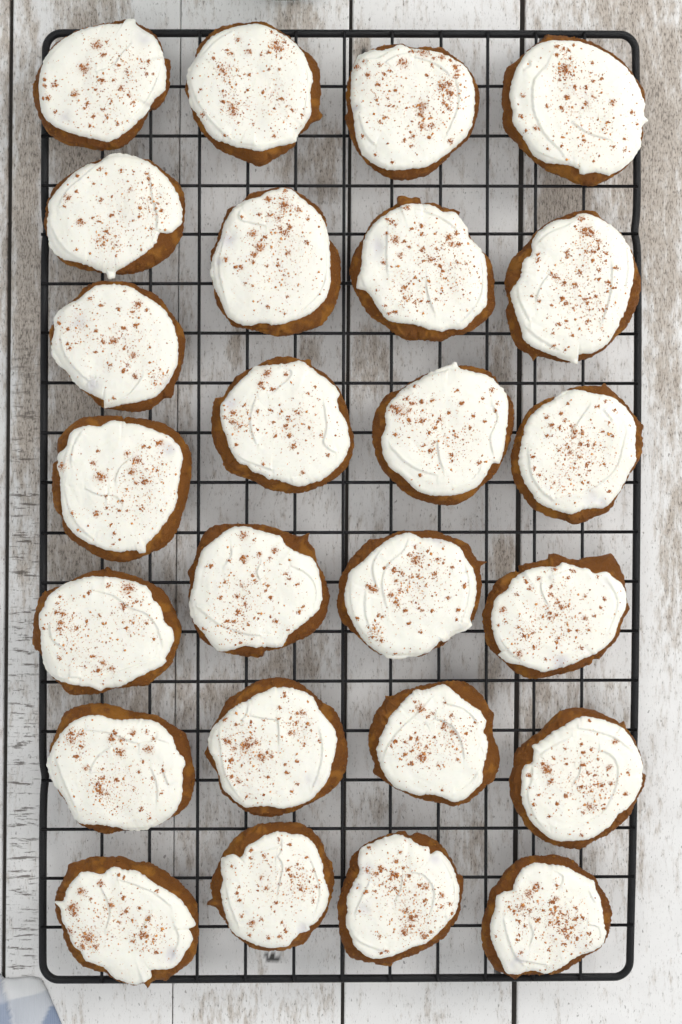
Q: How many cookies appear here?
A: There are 25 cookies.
